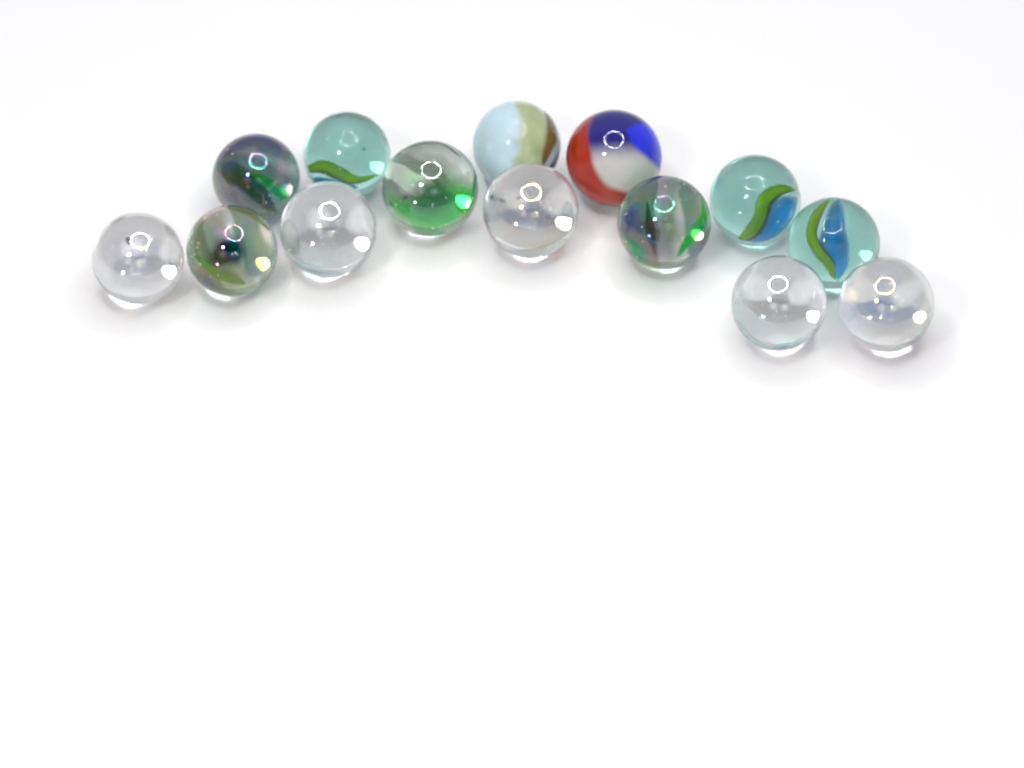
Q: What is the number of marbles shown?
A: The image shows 14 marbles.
